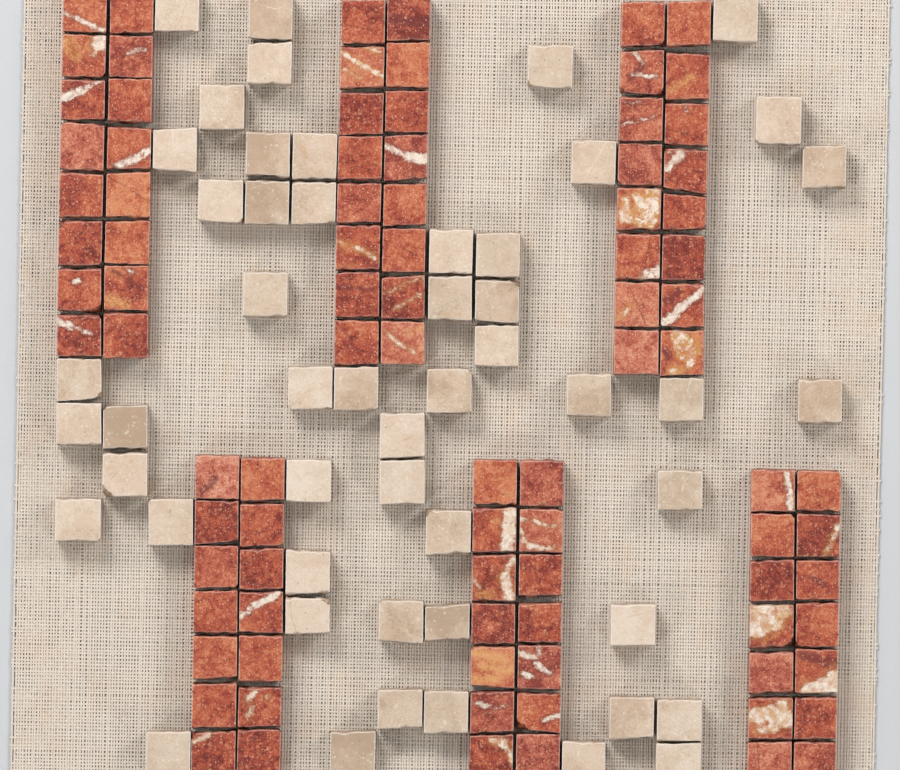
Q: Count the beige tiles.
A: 51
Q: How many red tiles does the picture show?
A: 90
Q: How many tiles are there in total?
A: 141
